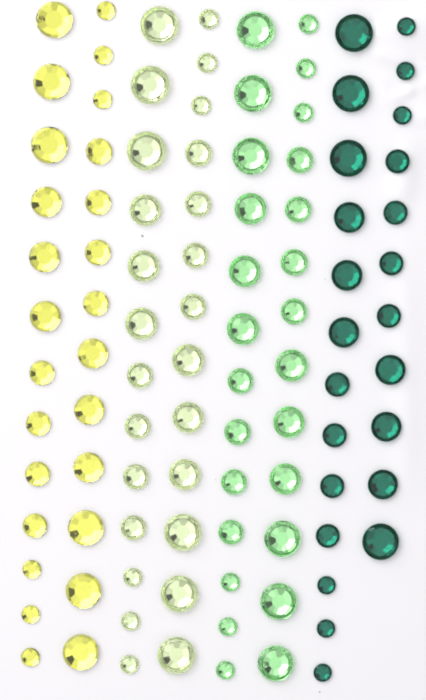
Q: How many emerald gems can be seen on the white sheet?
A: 24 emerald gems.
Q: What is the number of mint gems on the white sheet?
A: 26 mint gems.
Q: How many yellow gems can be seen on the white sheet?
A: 26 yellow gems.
